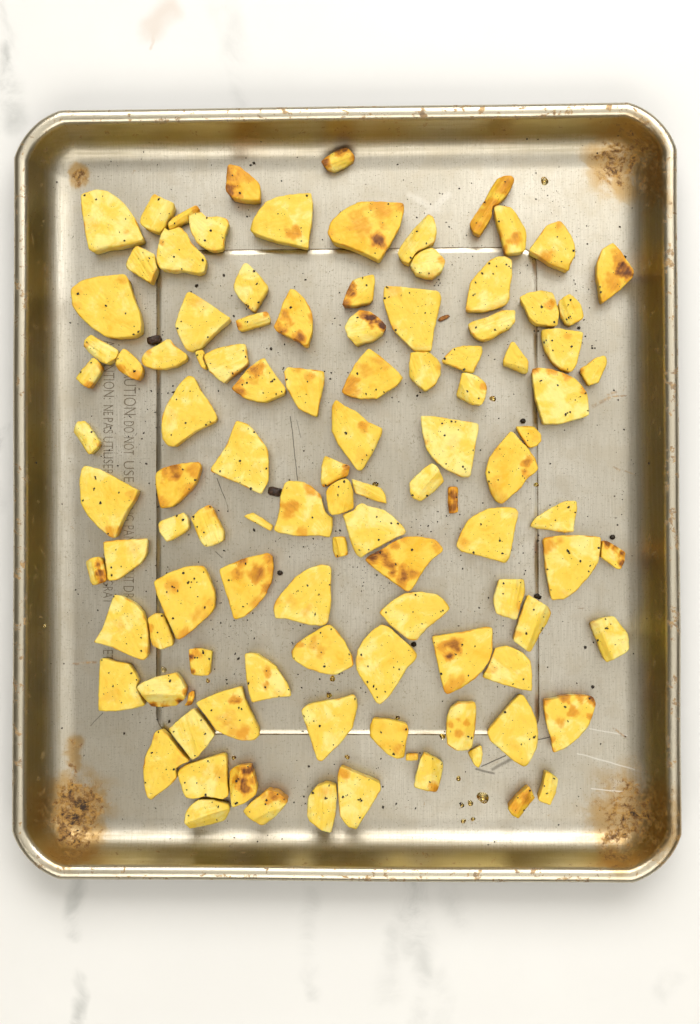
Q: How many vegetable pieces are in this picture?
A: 108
